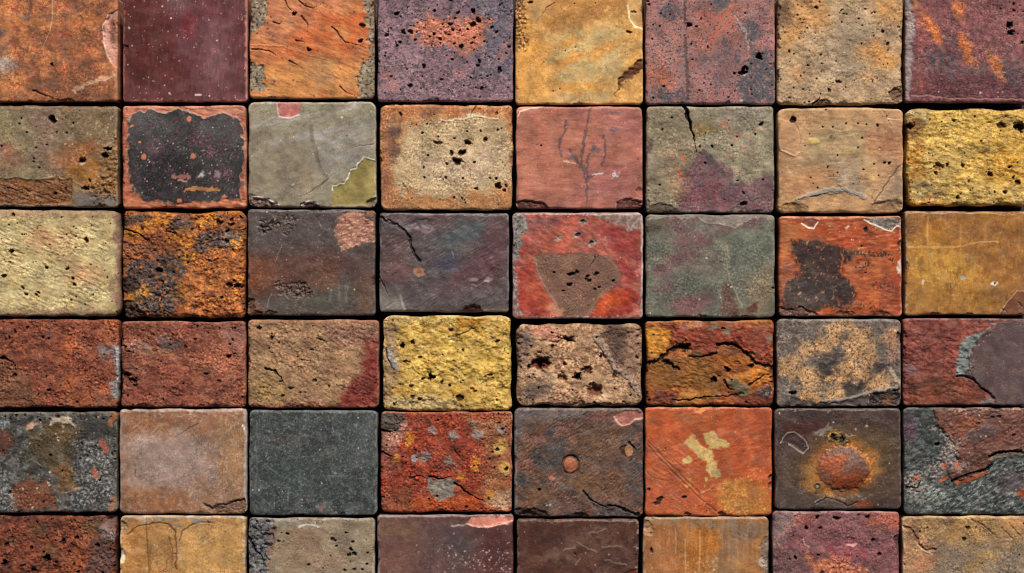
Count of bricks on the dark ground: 48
